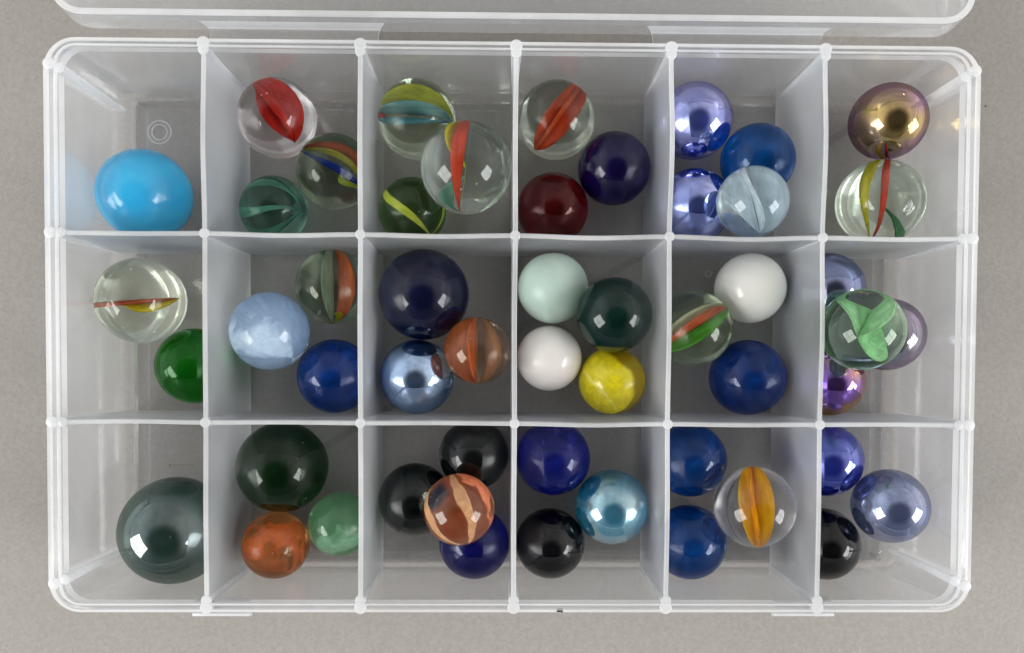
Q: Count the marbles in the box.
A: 52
